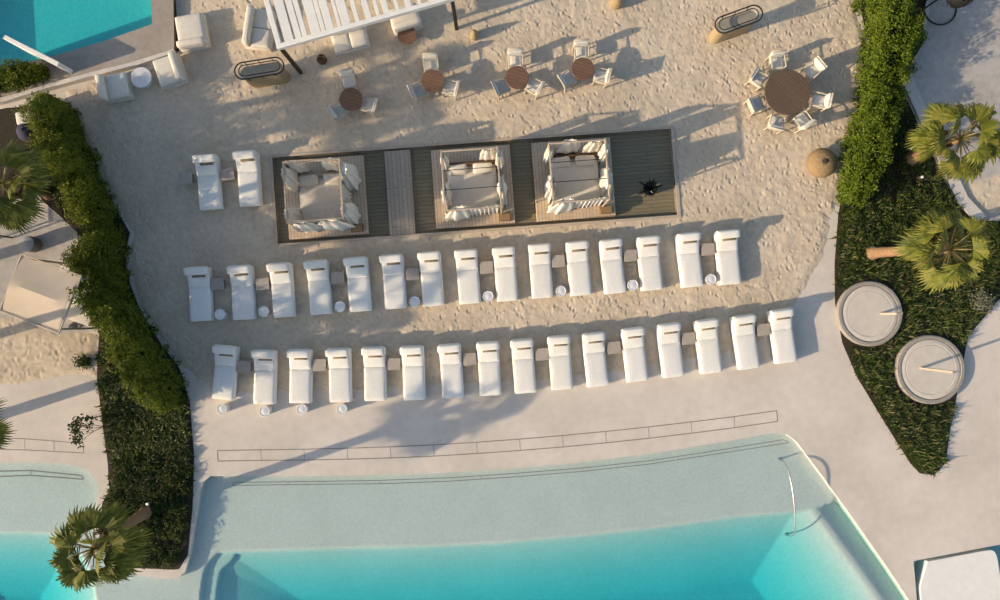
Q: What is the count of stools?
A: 12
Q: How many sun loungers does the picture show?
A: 33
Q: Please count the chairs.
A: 19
